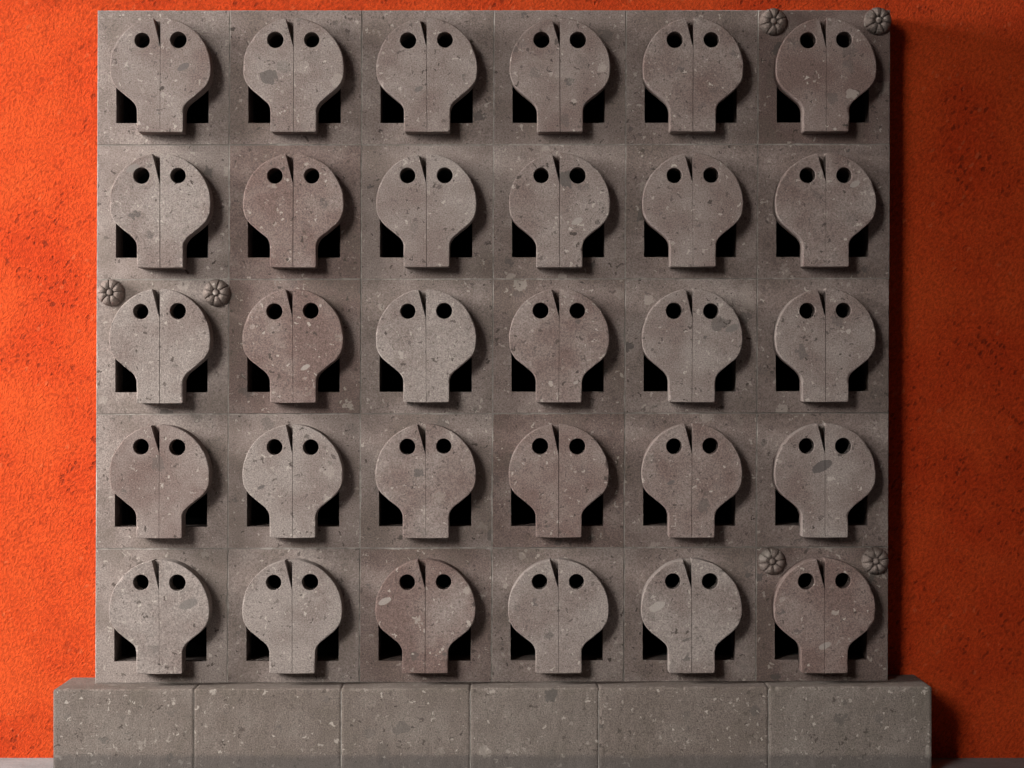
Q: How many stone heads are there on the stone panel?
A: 30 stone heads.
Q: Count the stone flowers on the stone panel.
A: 6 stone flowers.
